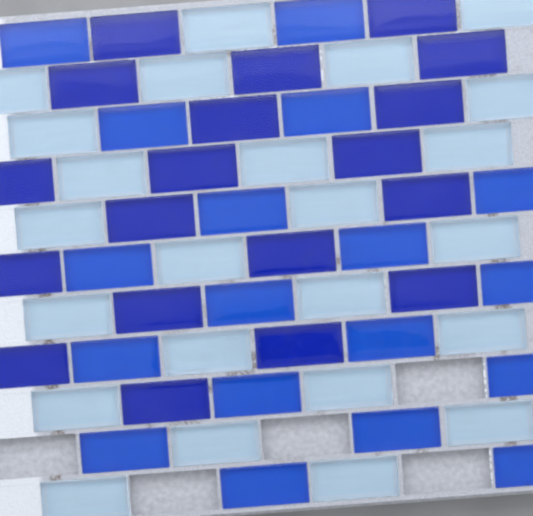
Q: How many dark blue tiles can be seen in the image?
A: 19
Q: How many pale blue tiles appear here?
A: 24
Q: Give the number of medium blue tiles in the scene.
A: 18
